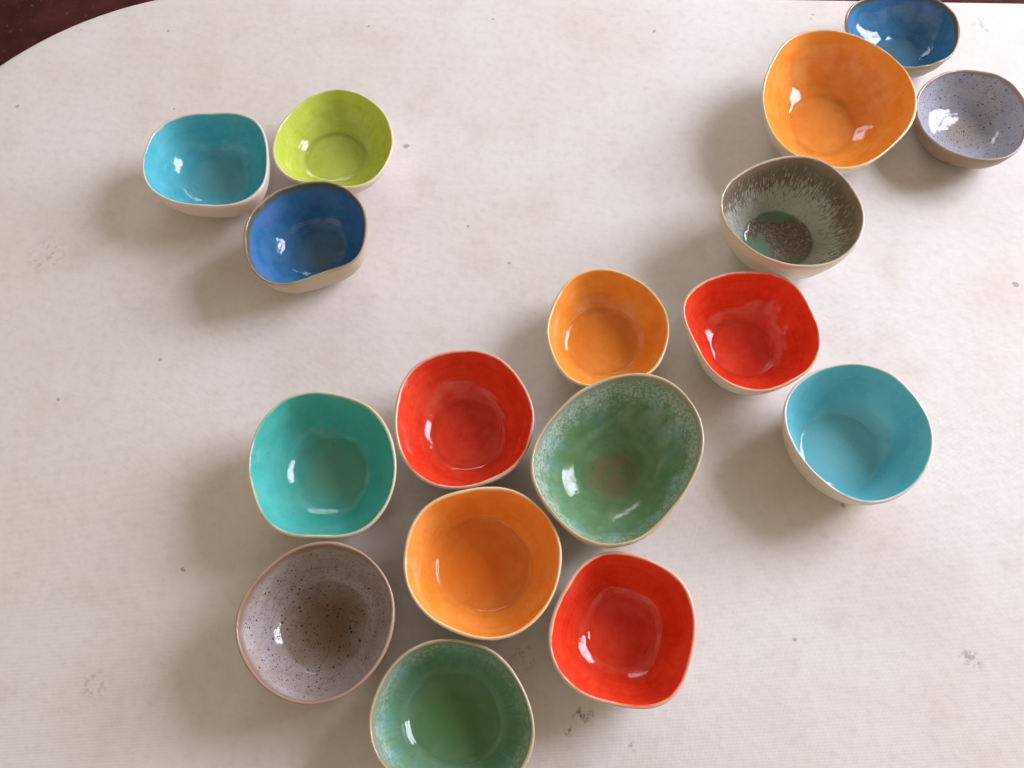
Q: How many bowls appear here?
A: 17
